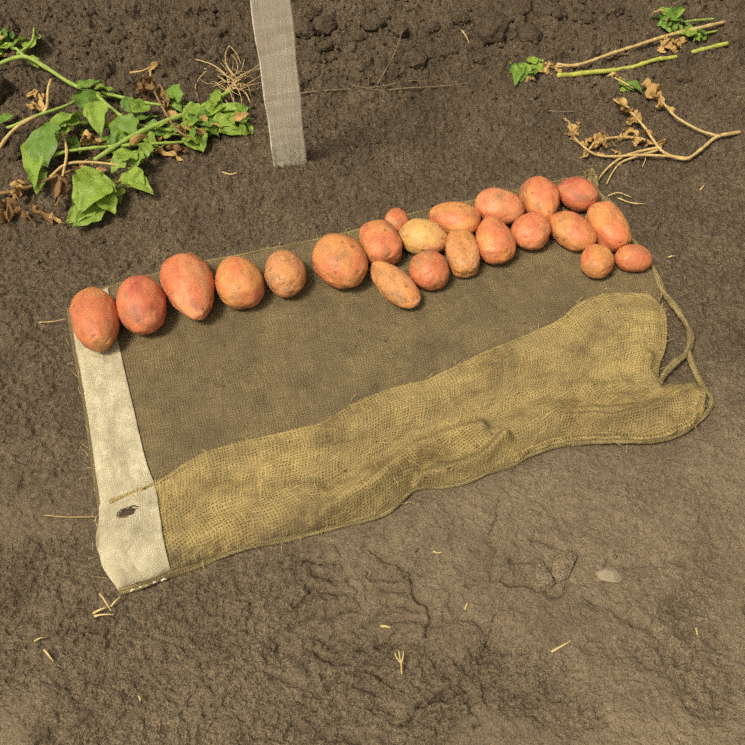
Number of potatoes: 22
